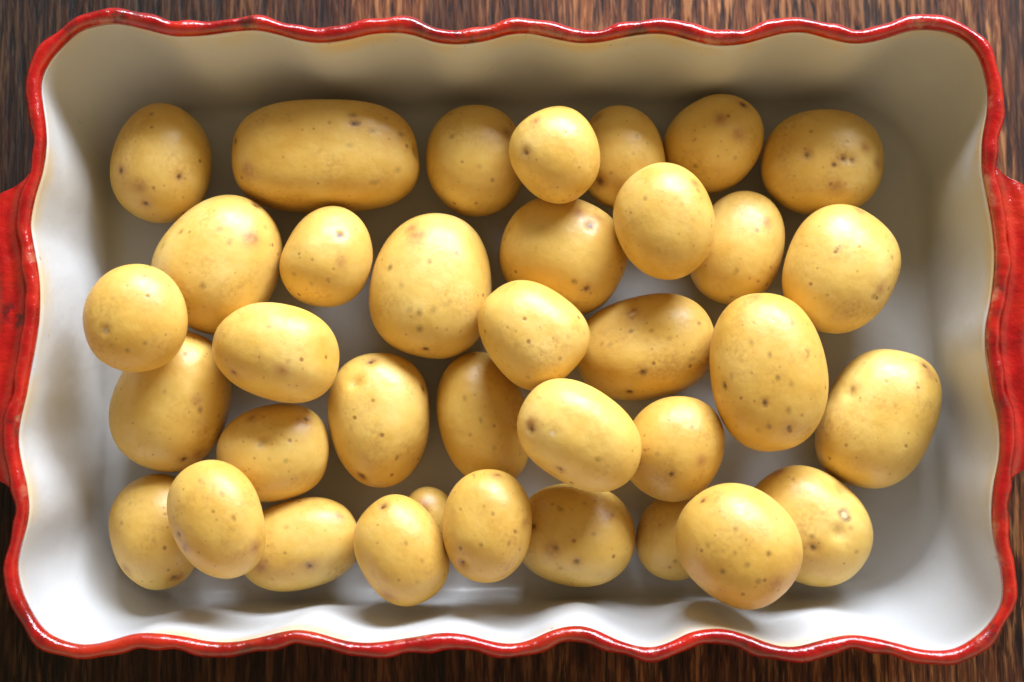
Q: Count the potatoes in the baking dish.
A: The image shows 36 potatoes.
